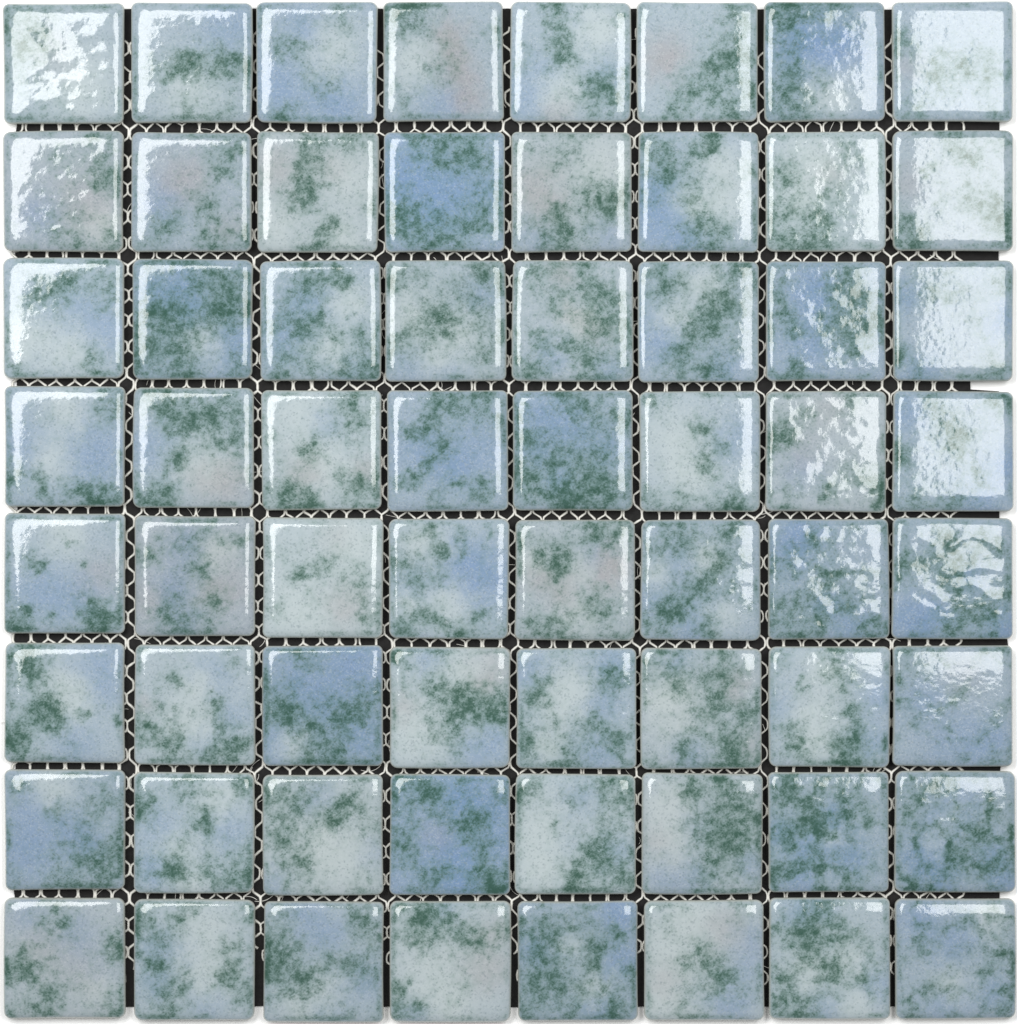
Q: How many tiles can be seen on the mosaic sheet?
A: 64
